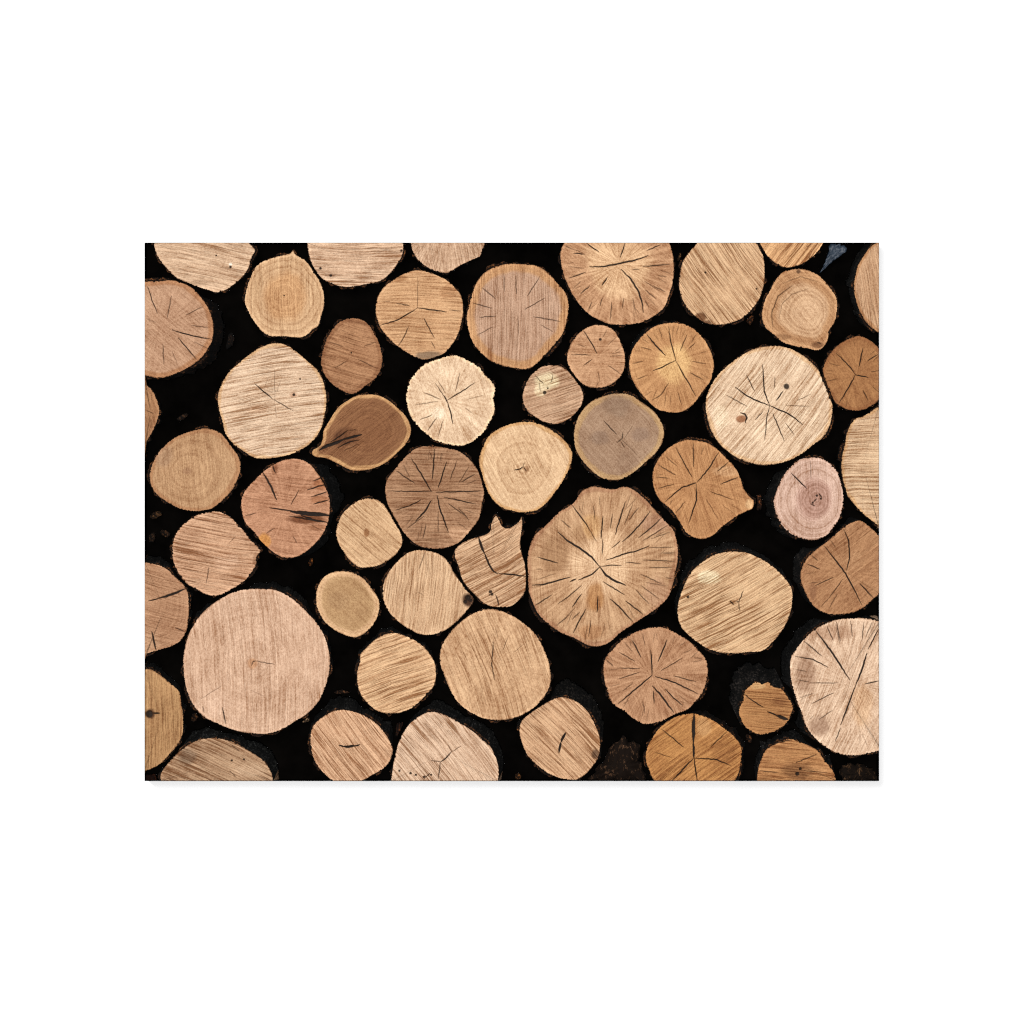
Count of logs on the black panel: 52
